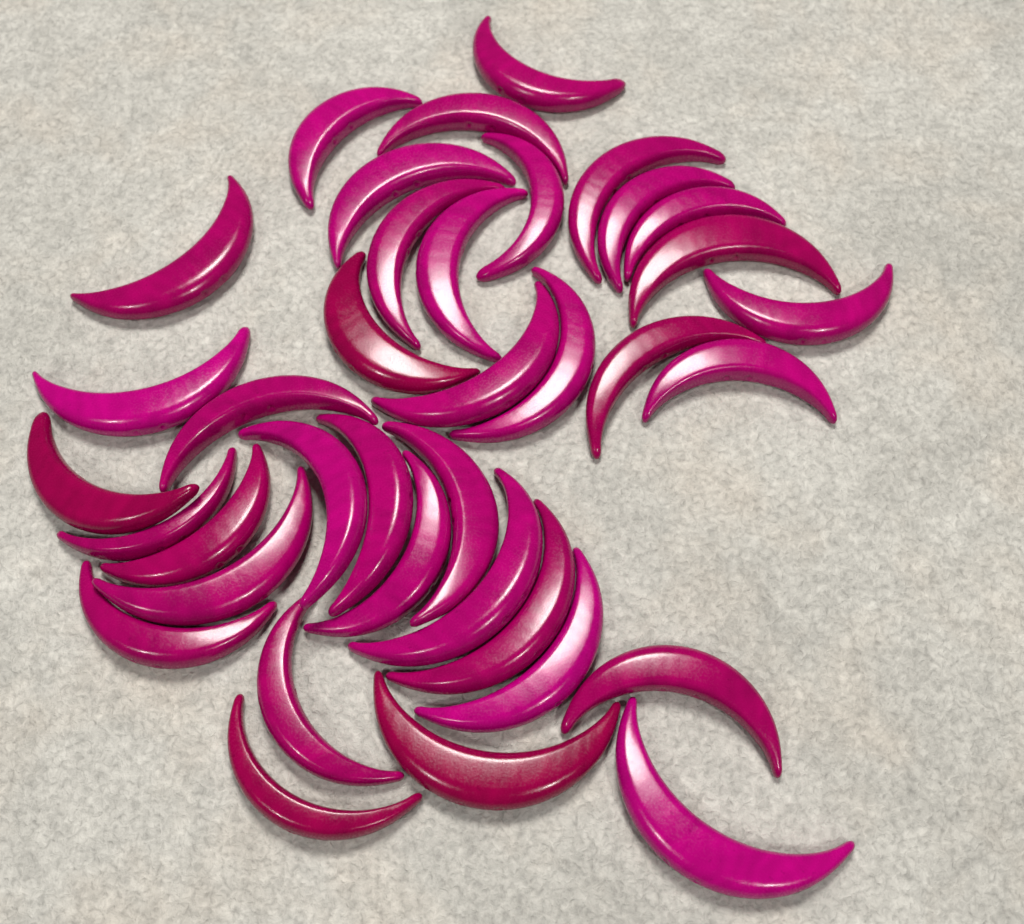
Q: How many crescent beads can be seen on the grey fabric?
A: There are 37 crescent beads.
